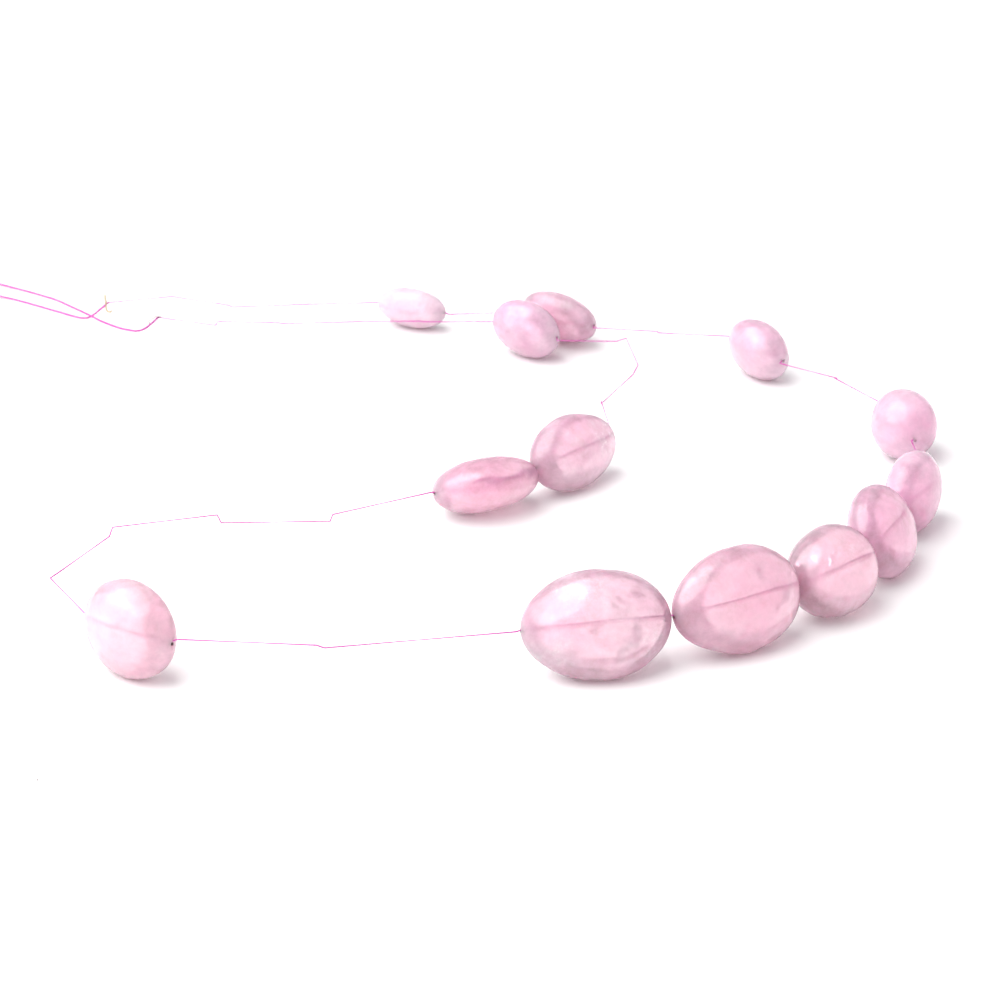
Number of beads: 13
